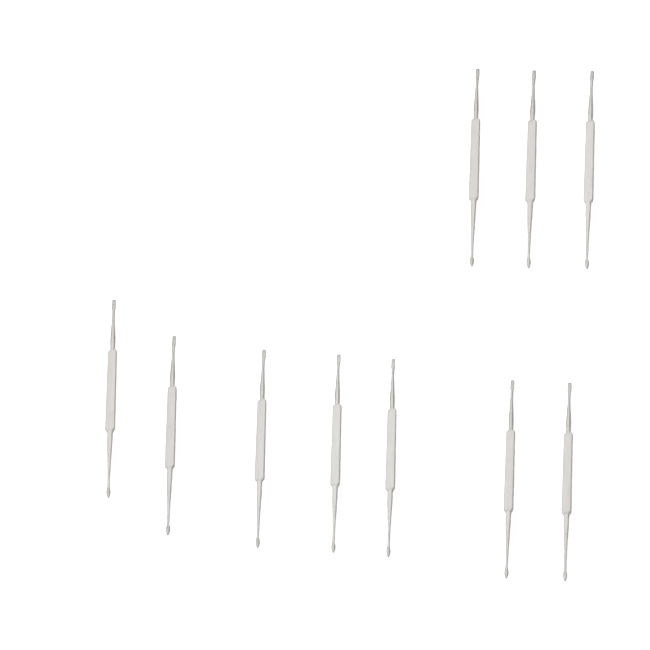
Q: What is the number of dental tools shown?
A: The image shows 10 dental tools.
